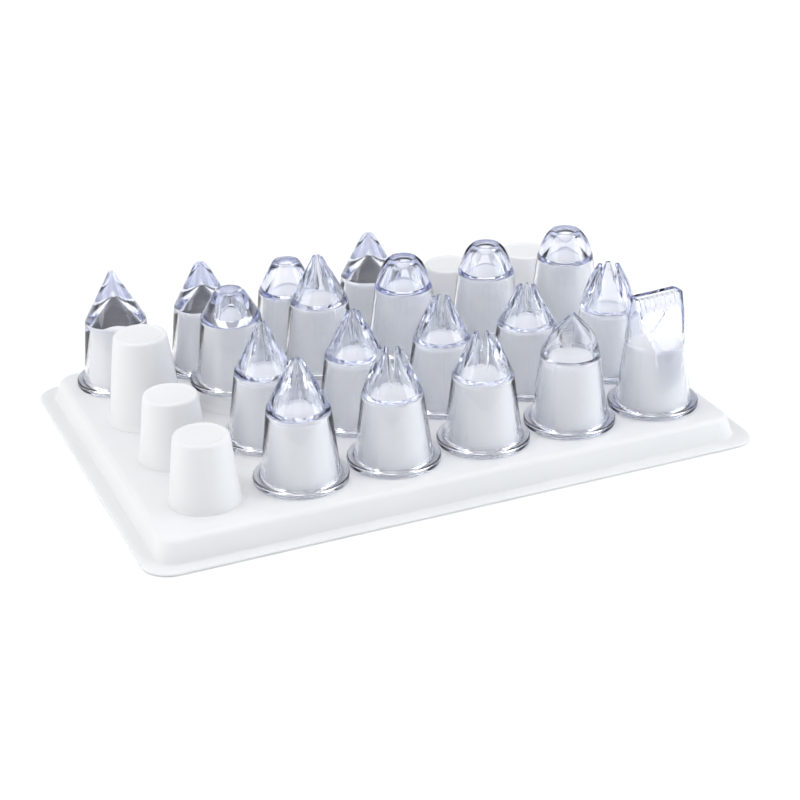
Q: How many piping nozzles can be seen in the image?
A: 19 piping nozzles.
